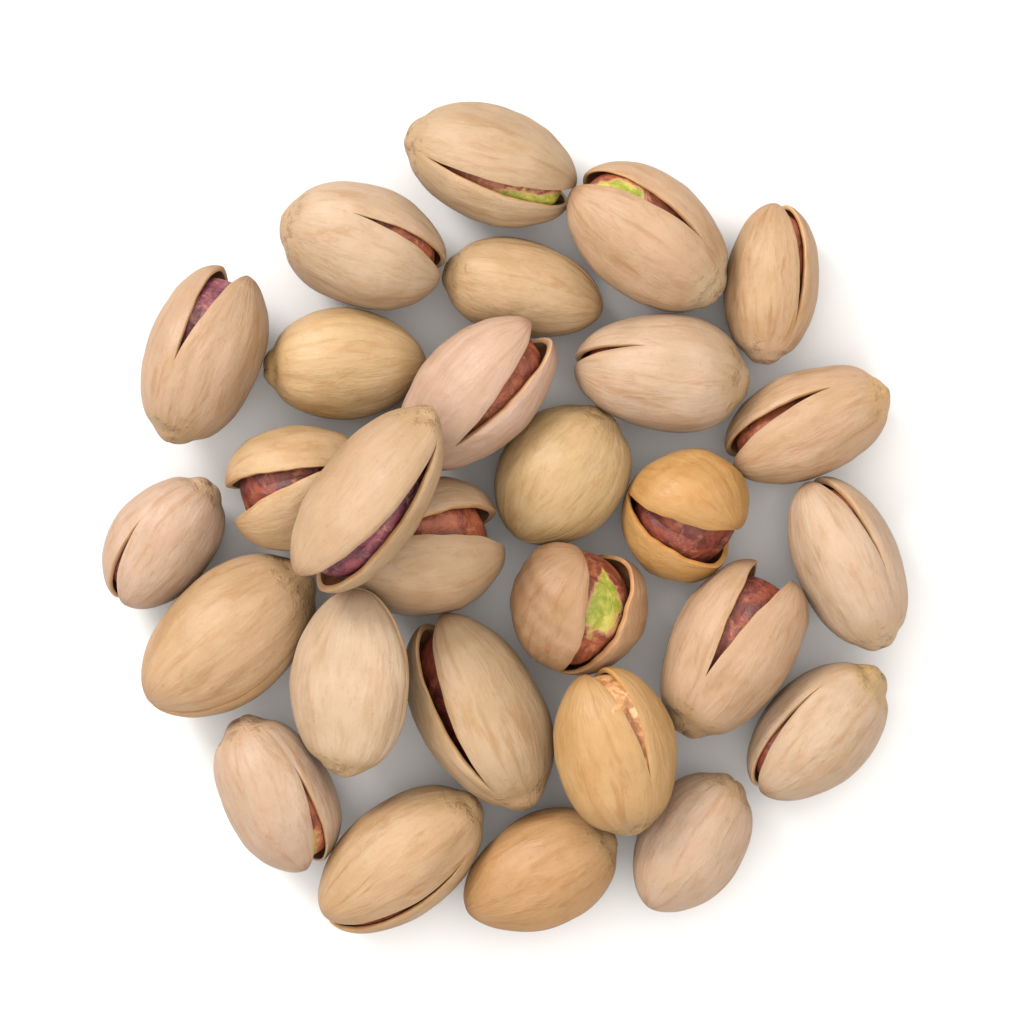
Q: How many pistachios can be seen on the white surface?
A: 28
